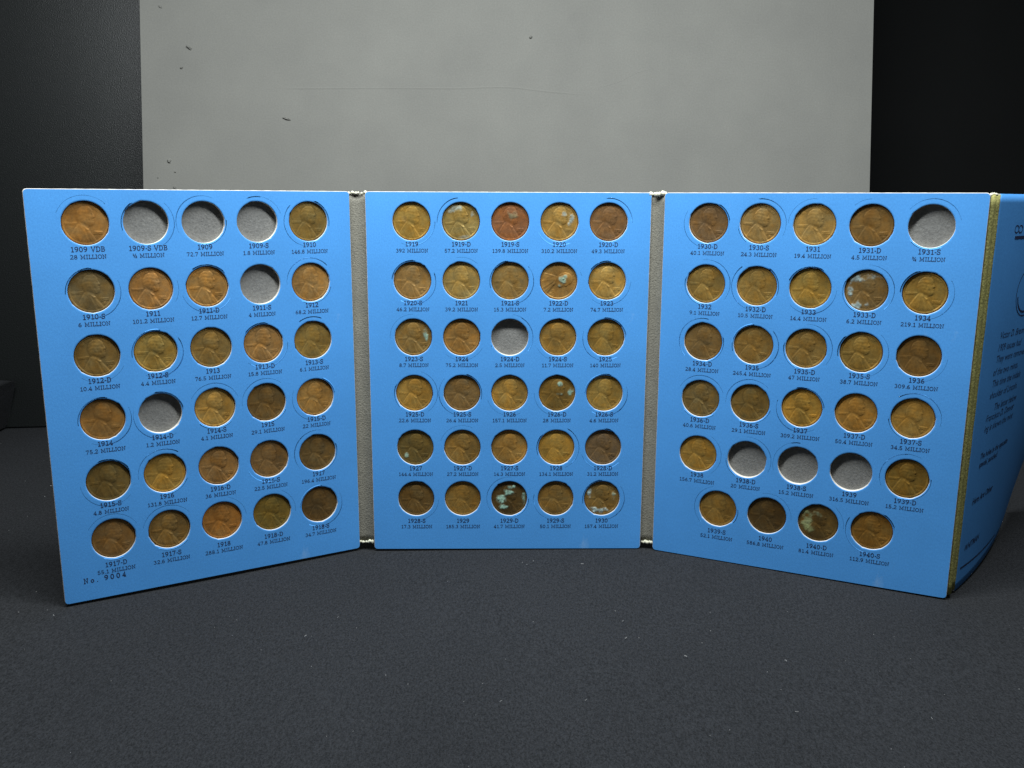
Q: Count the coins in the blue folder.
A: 79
